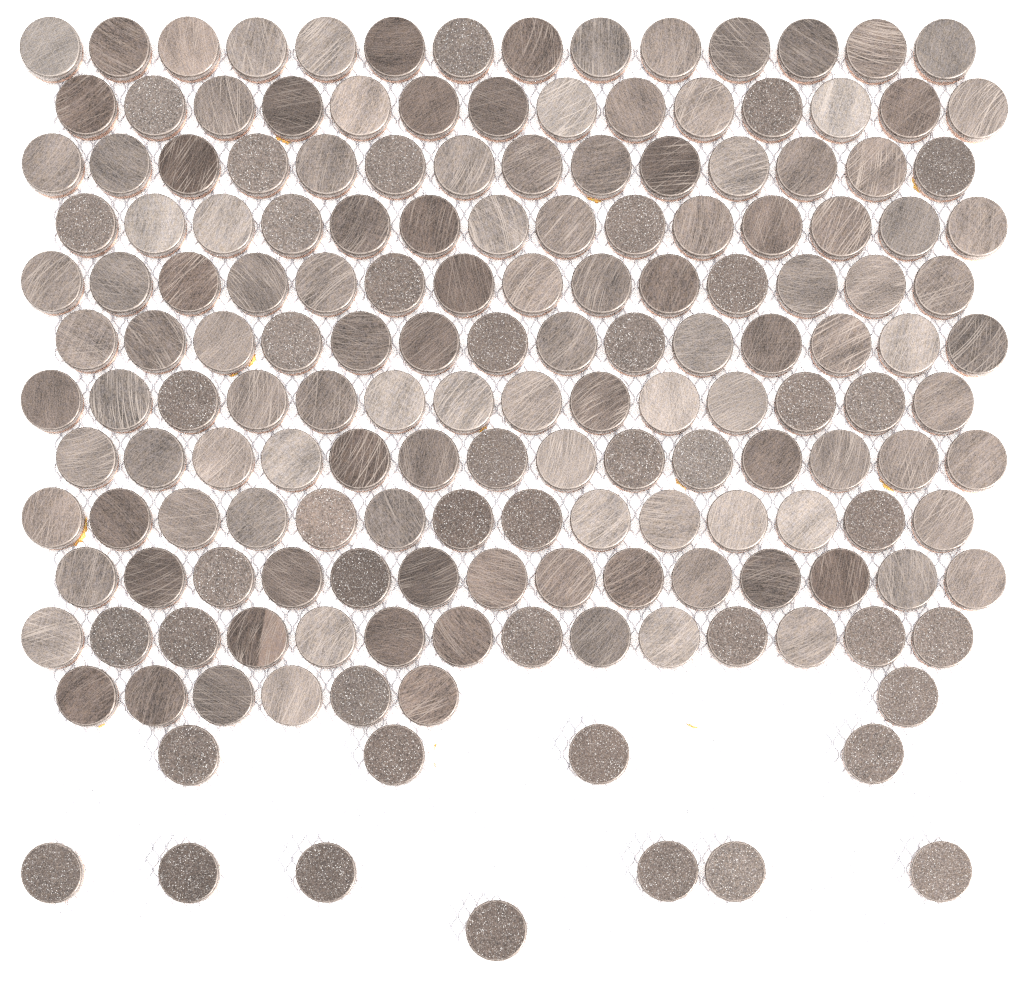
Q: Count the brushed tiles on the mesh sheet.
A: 127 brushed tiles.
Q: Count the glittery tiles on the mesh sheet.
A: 45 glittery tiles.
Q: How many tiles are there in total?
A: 172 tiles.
